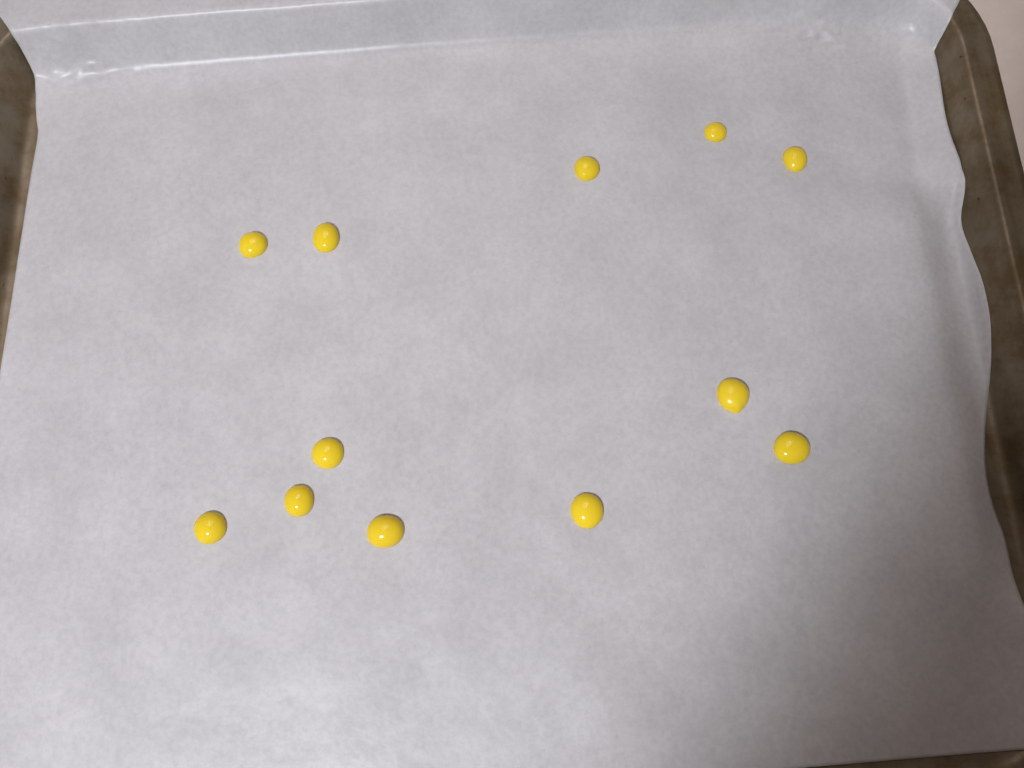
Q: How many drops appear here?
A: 12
